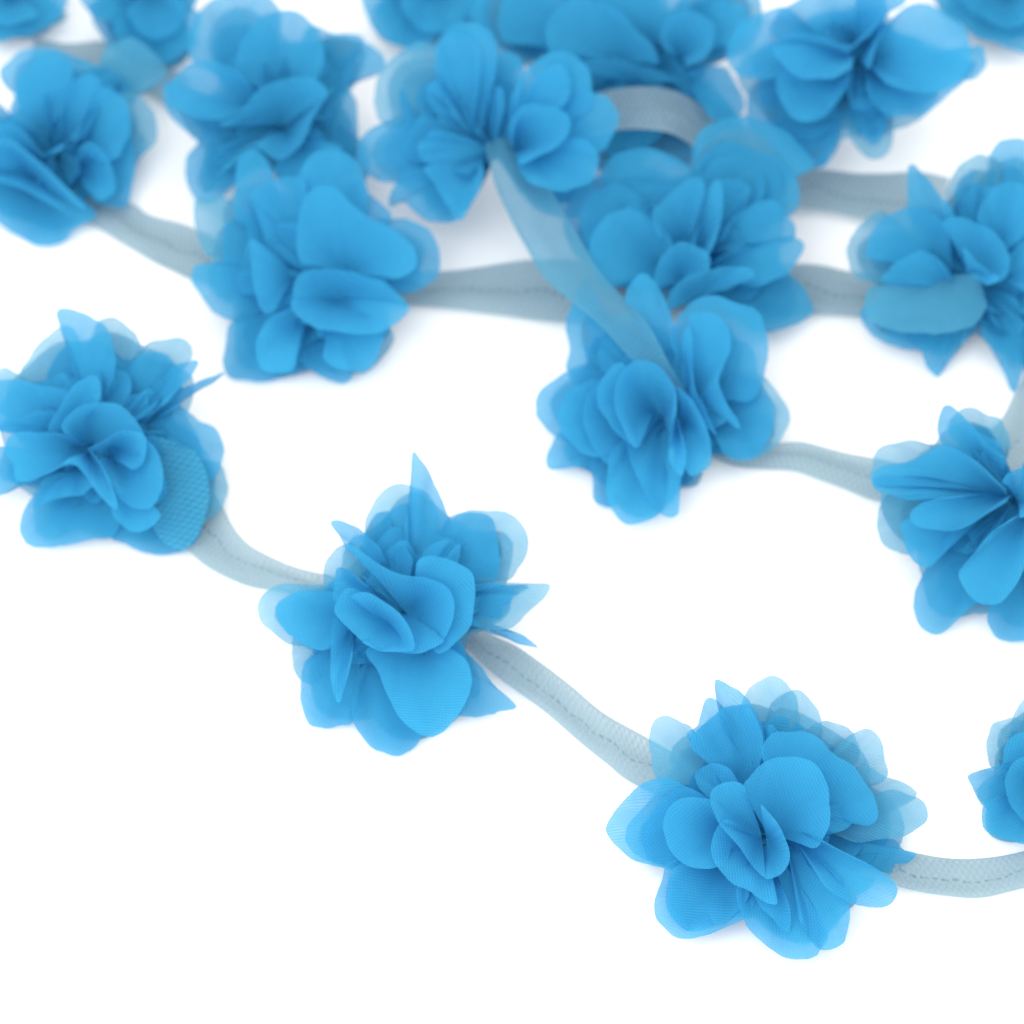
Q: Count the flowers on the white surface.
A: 18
